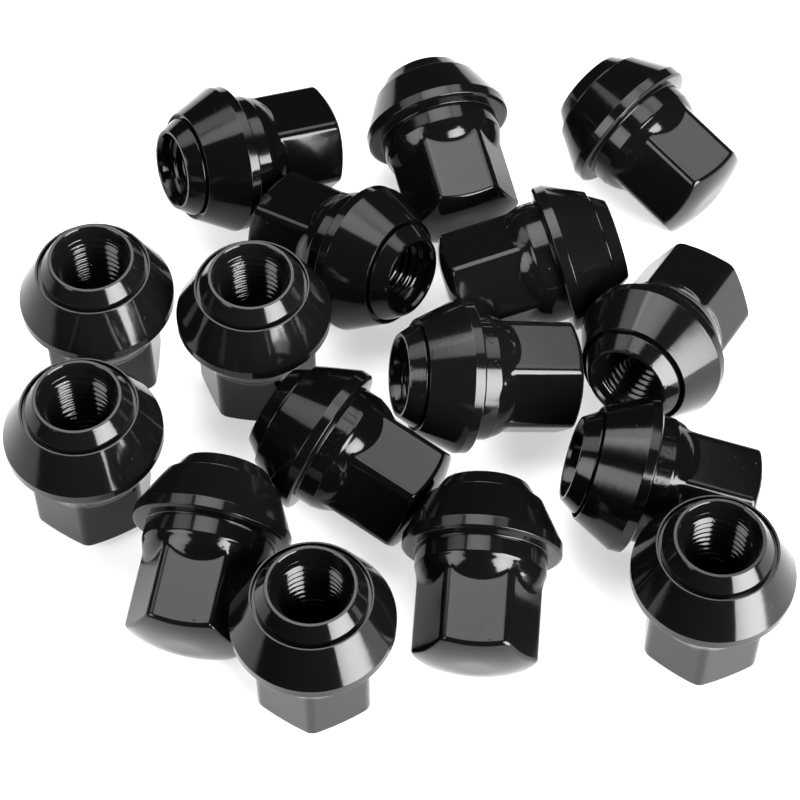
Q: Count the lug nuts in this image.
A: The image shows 16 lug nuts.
